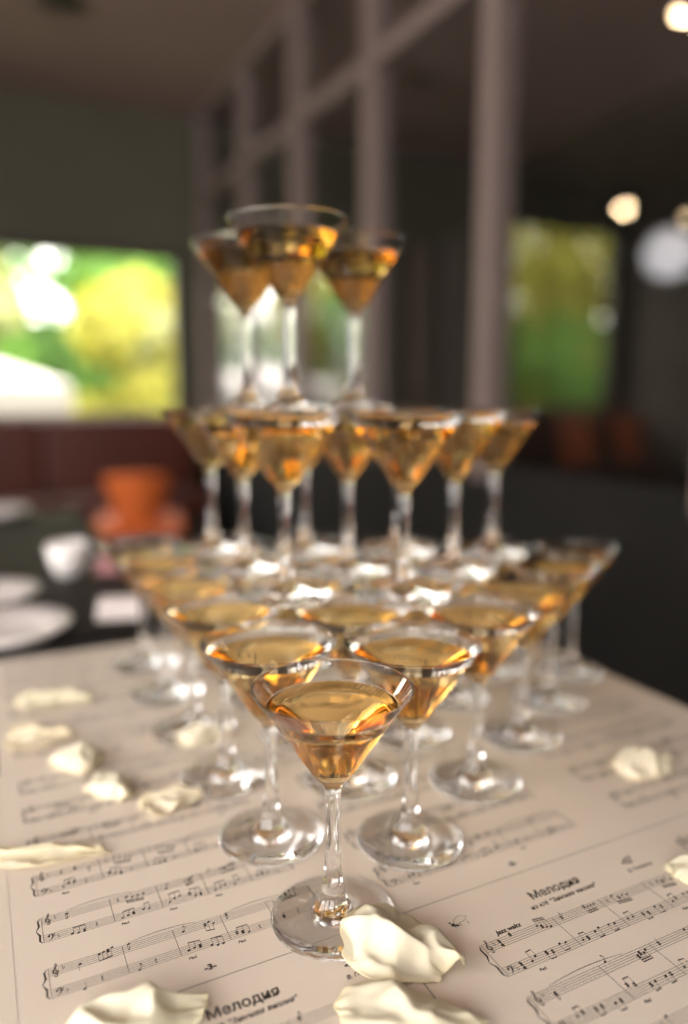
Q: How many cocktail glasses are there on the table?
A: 33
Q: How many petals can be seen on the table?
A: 12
